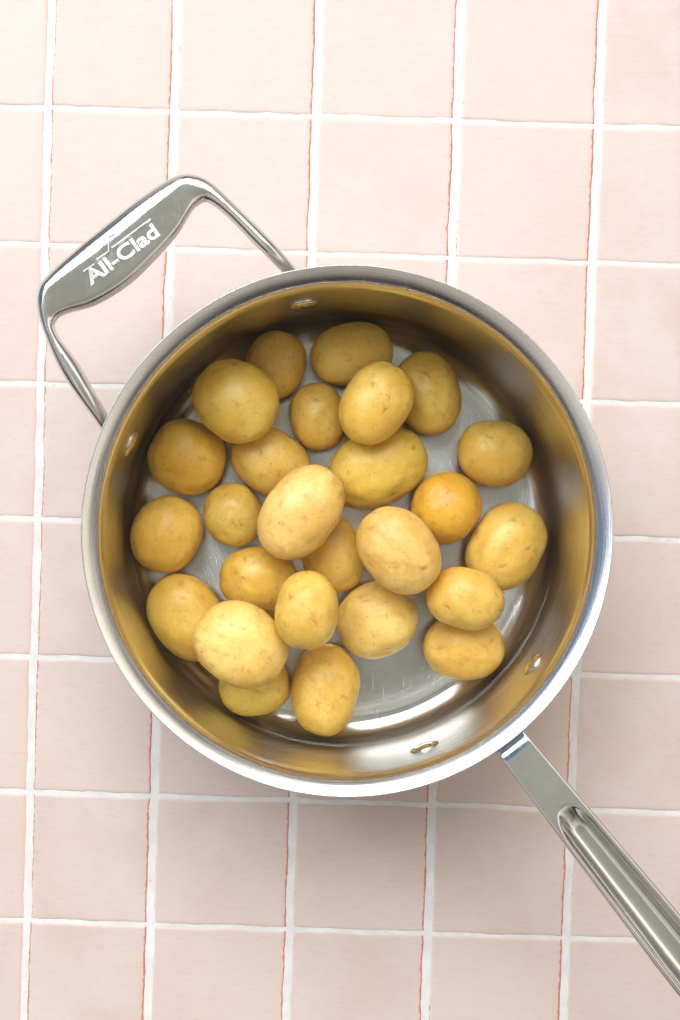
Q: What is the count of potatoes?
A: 26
